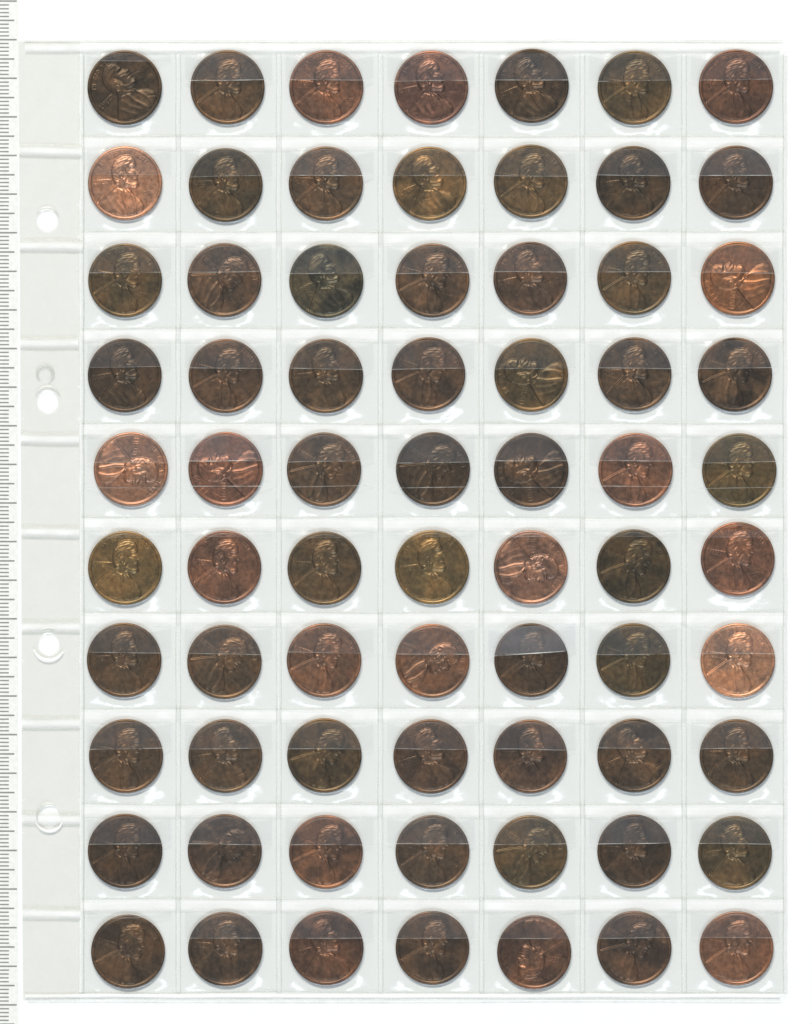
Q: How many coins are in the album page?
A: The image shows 70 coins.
